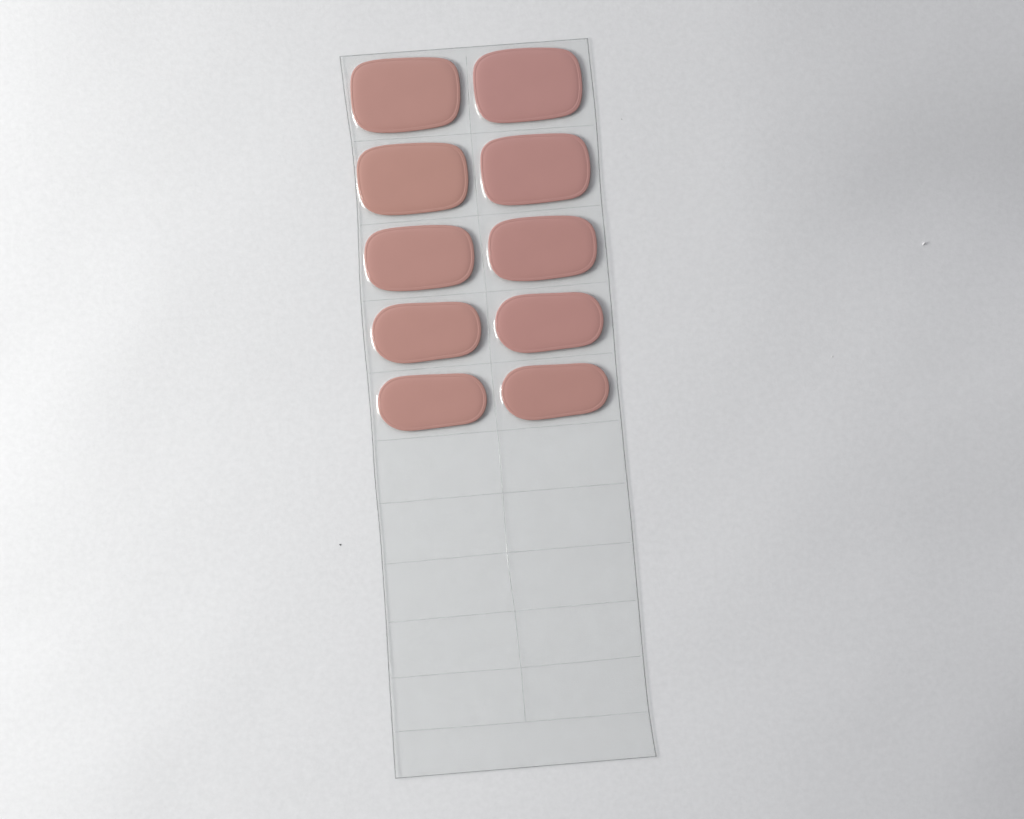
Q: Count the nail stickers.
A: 10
